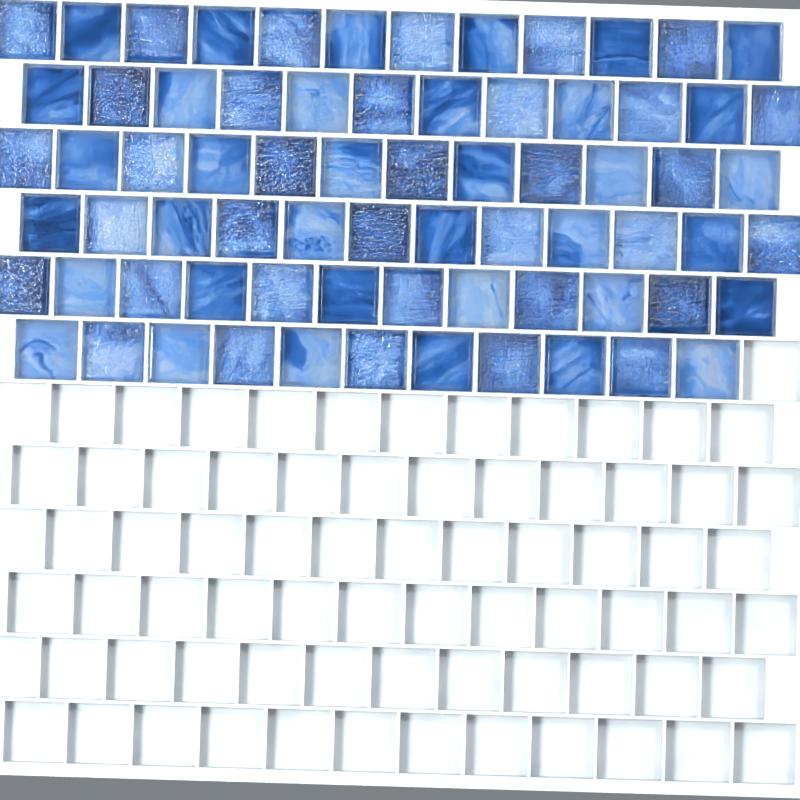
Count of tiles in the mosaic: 71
